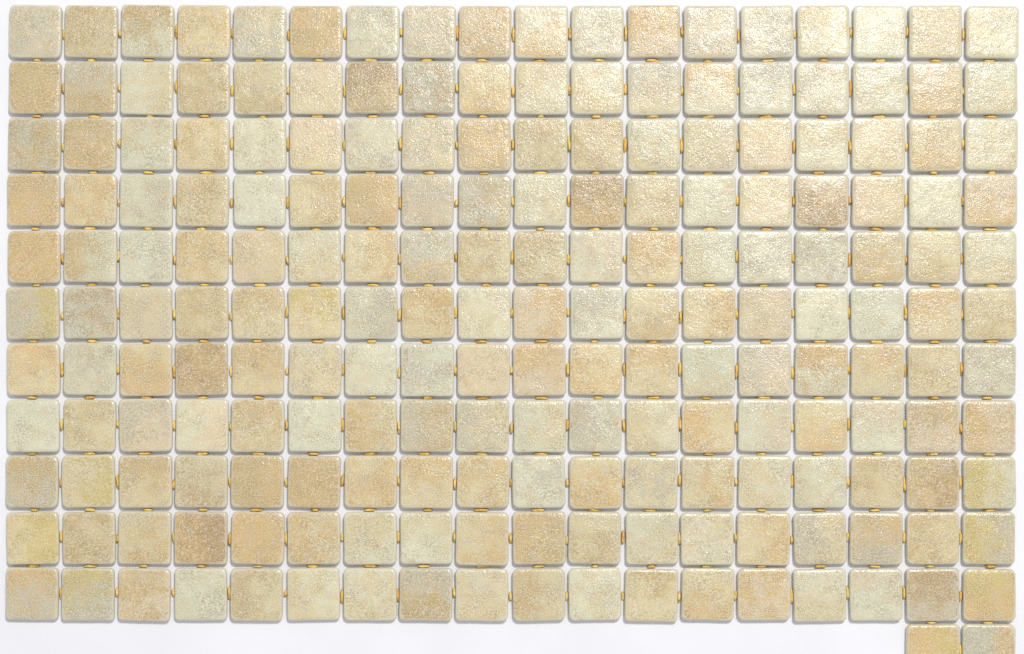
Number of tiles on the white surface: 200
